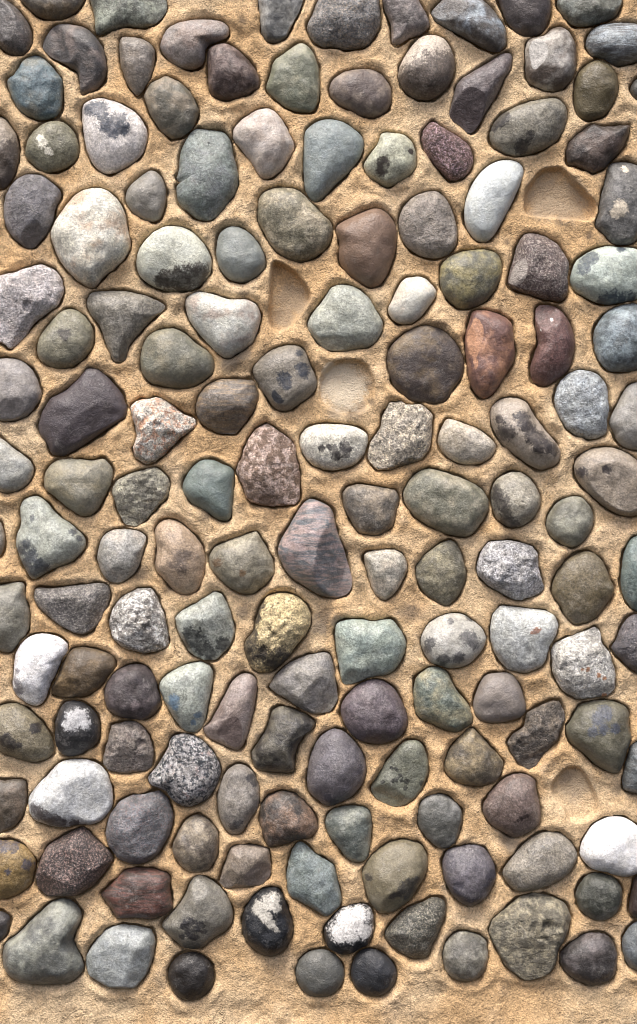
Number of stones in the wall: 153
